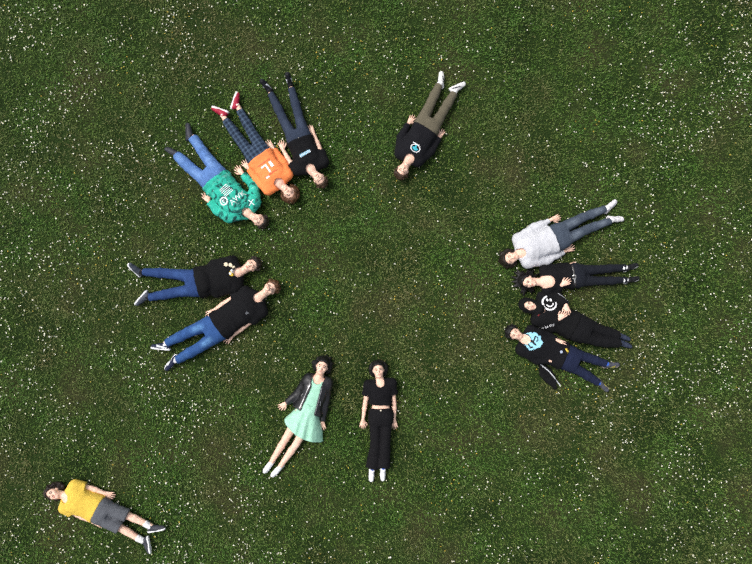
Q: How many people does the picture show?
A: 13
